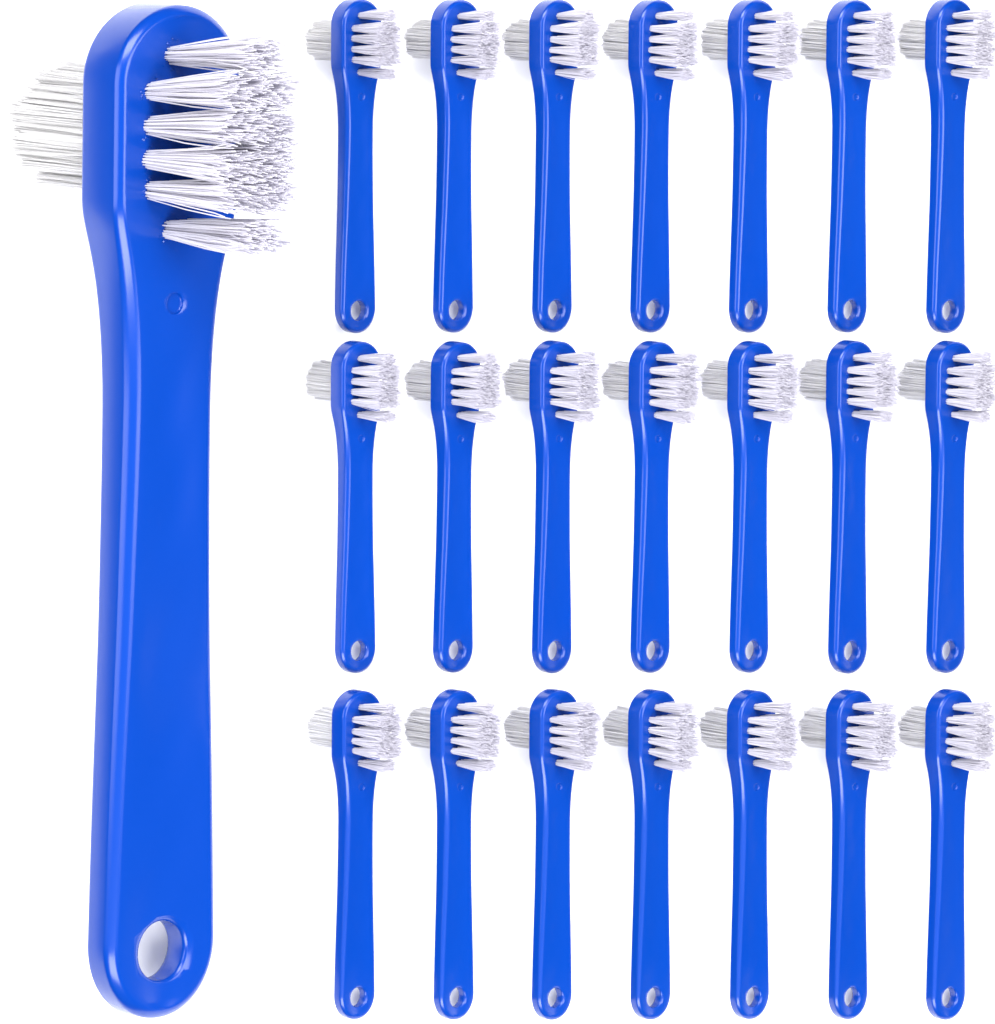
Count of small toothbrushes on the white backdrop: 21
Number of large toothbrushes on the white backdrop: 1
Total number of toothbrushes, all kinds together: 22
